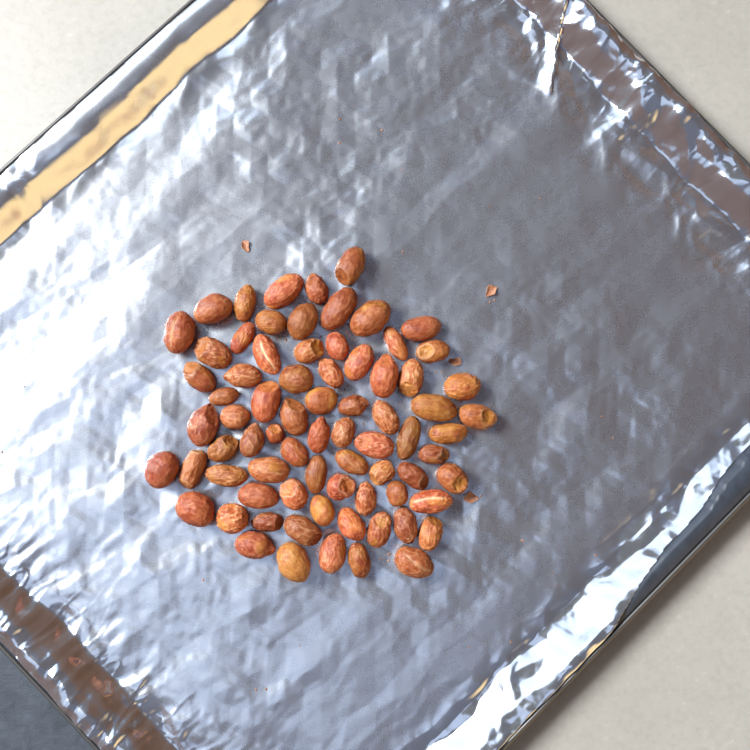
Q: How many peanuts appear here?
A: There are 75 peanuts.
